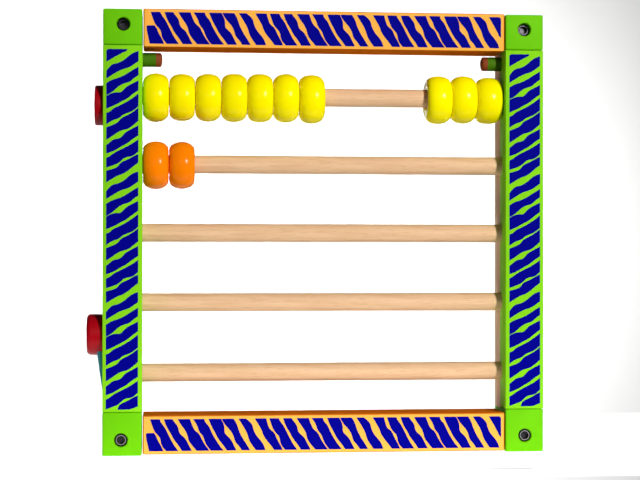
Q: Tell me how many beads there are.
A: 12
